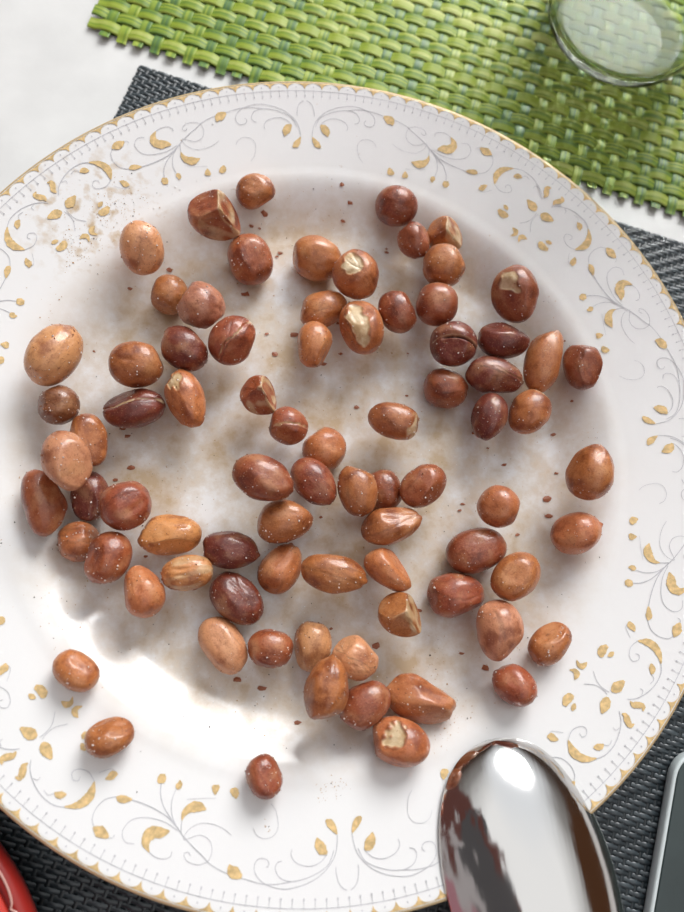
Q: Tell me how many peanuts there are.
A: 80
